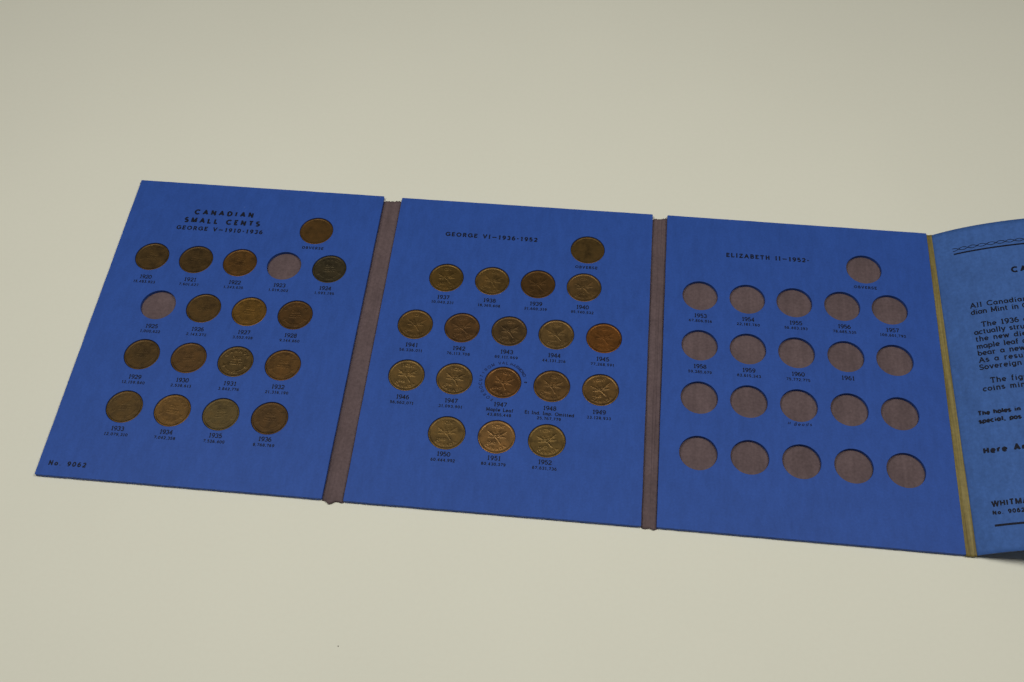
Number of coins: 34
